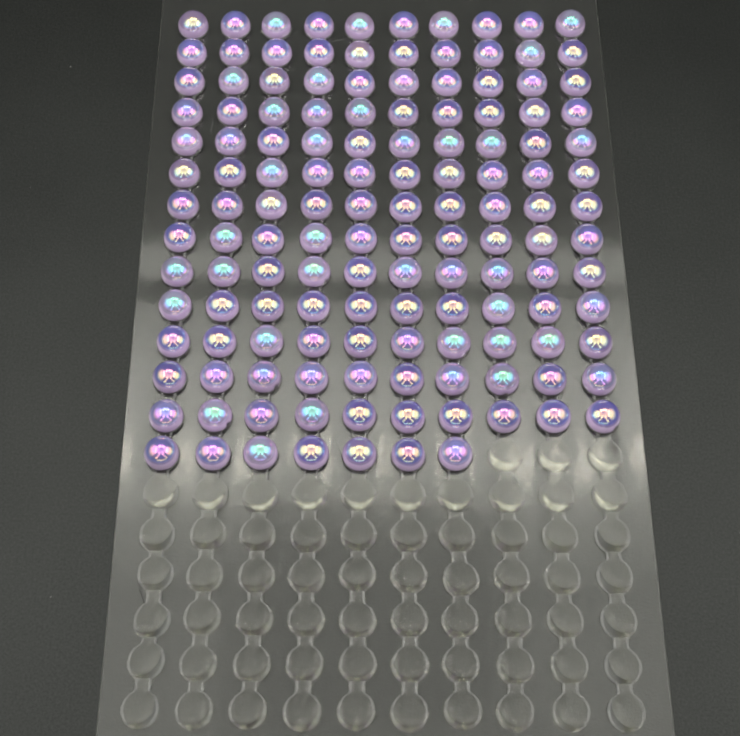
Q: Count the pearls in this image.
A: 137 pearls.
